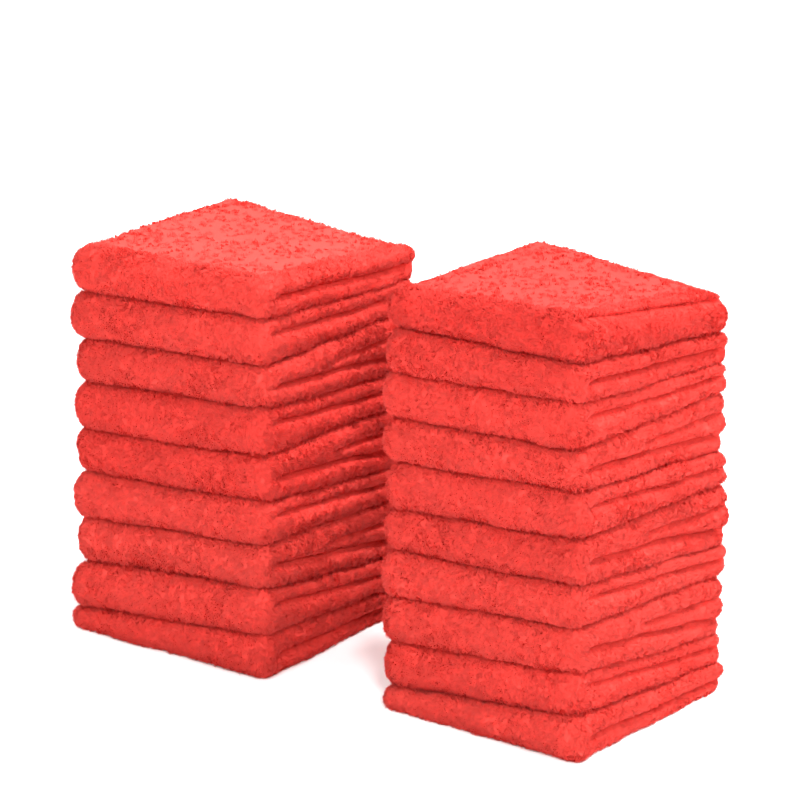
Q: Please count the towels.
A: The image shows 19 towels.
